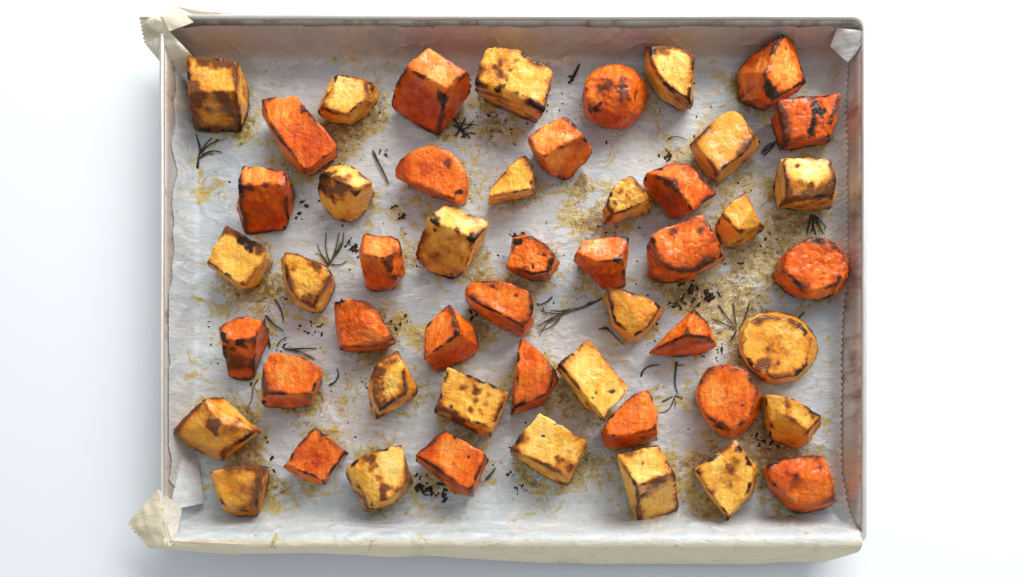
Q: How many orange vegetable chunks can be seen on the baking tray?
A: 26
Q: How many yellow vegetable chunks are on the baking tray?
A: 25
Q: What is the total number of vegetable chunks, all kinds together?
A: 51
